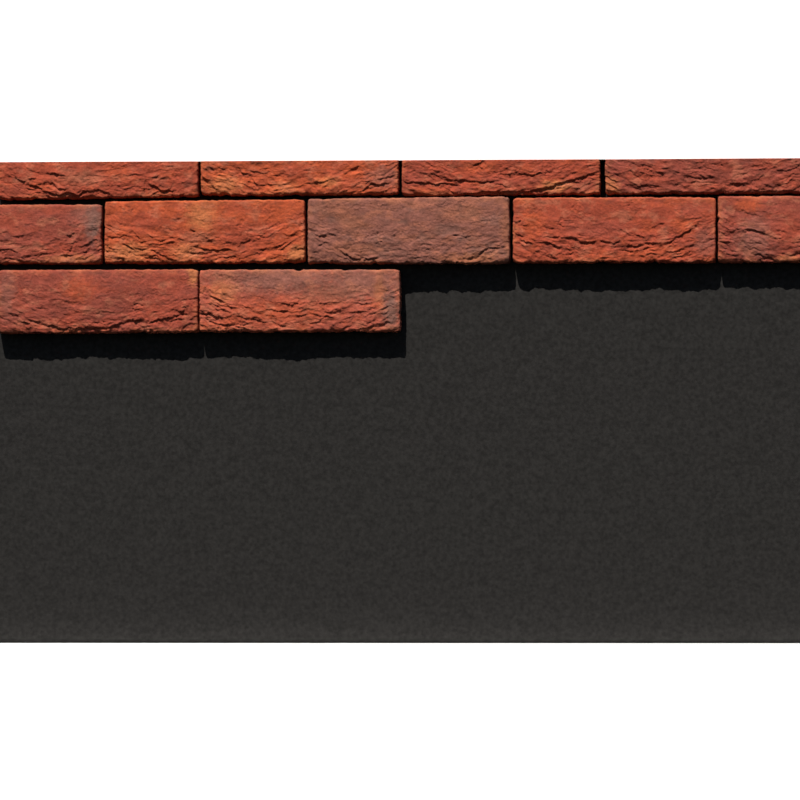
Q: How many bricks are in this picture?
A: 11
